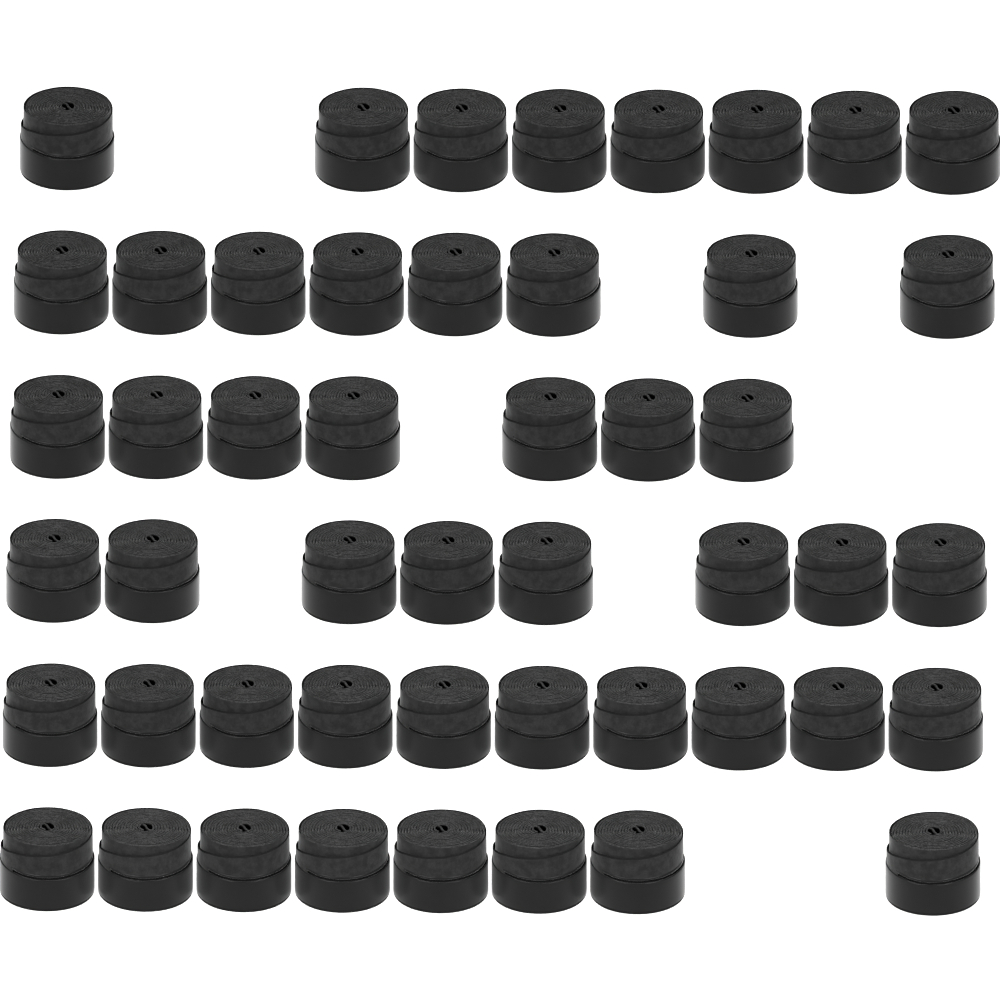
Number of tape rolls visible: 49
